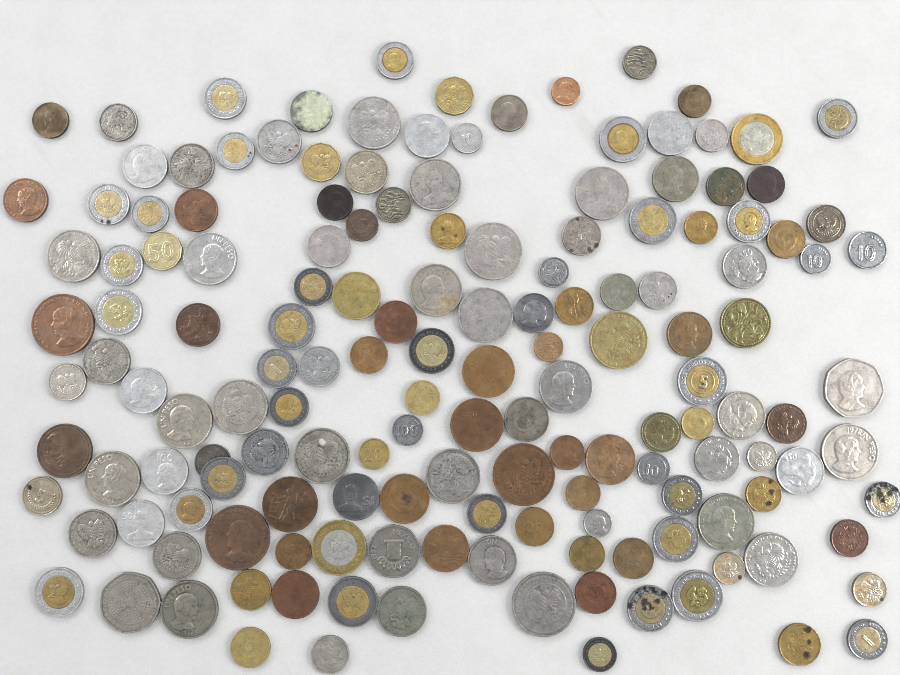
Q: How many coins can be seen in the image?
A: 154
